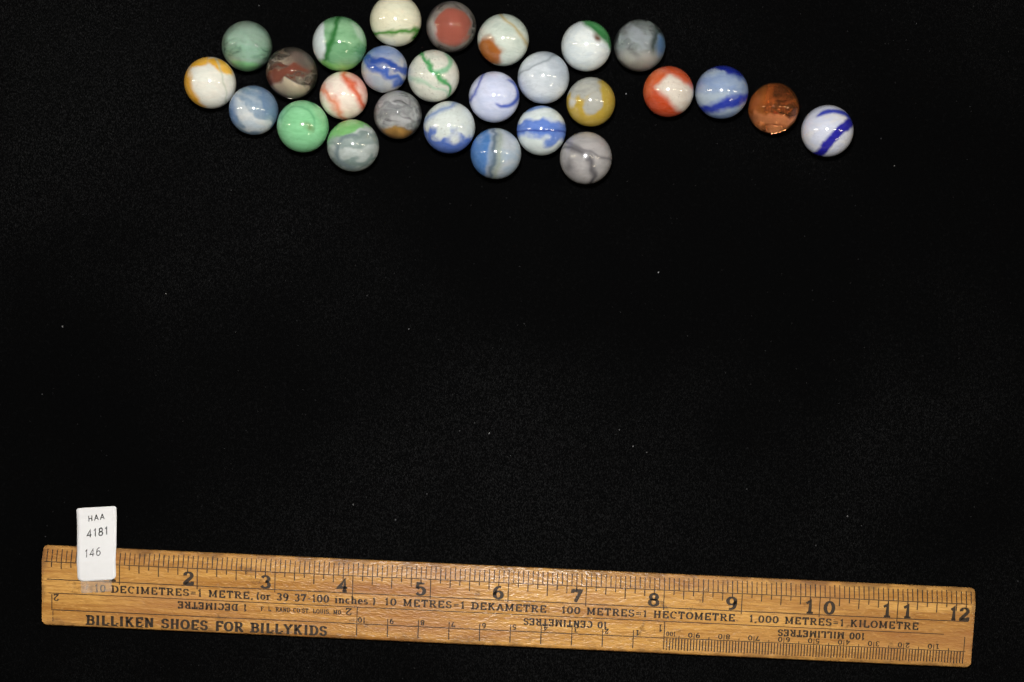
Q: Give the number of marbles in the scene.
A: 27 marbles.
